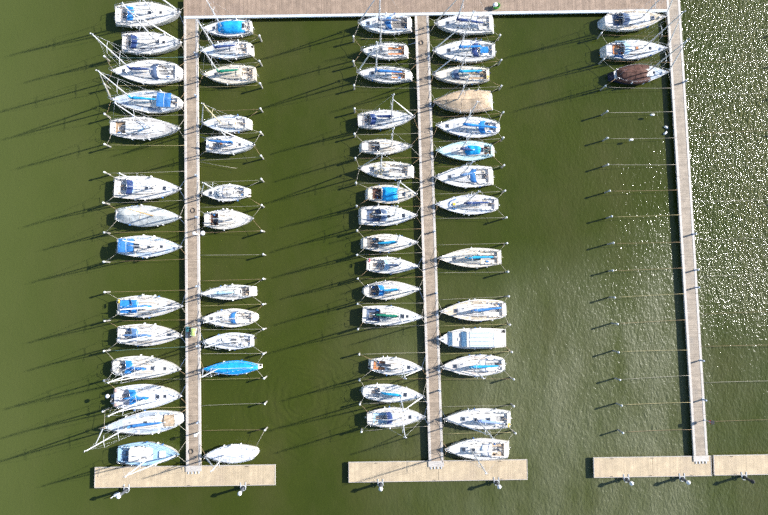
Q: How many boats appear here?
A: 58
